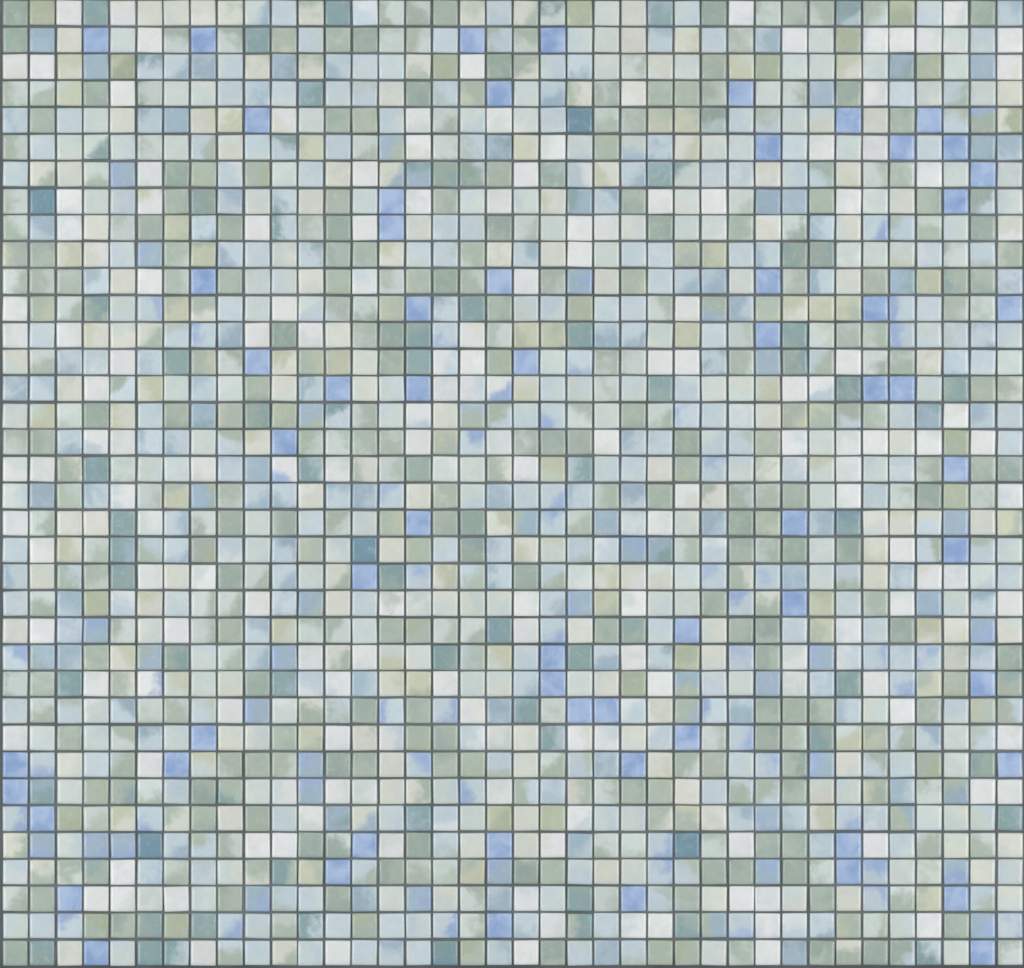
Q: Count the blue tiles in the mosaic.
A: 61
